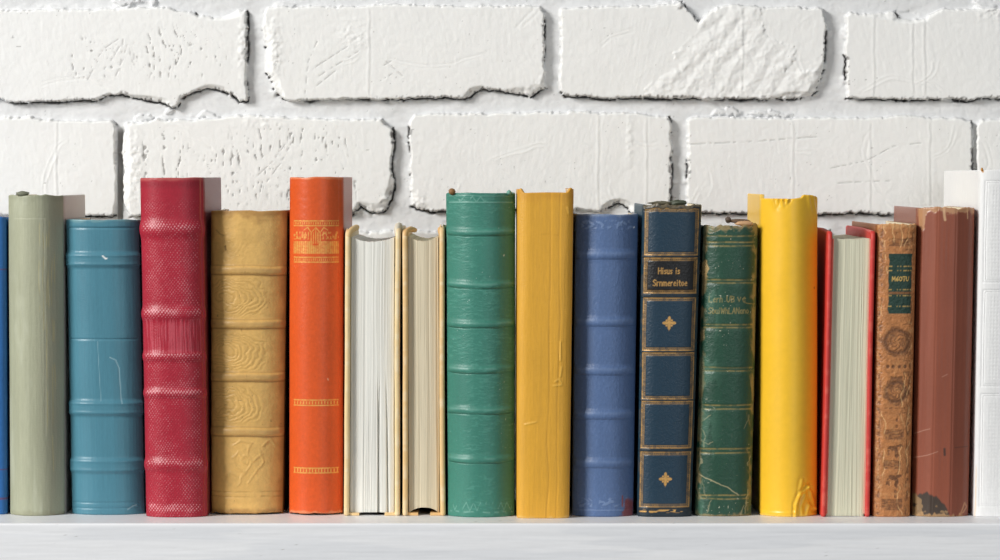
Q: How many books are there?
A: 18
